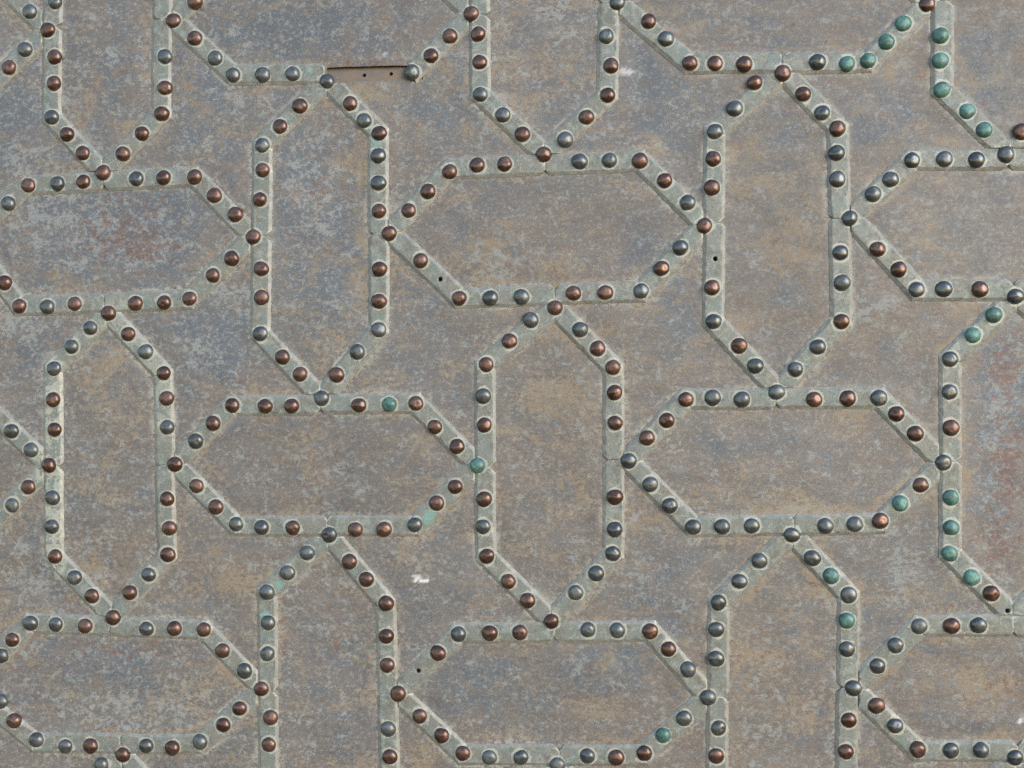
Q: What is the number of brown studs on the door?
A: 178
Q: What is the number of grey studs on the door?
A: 144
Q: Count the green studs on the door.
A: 21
